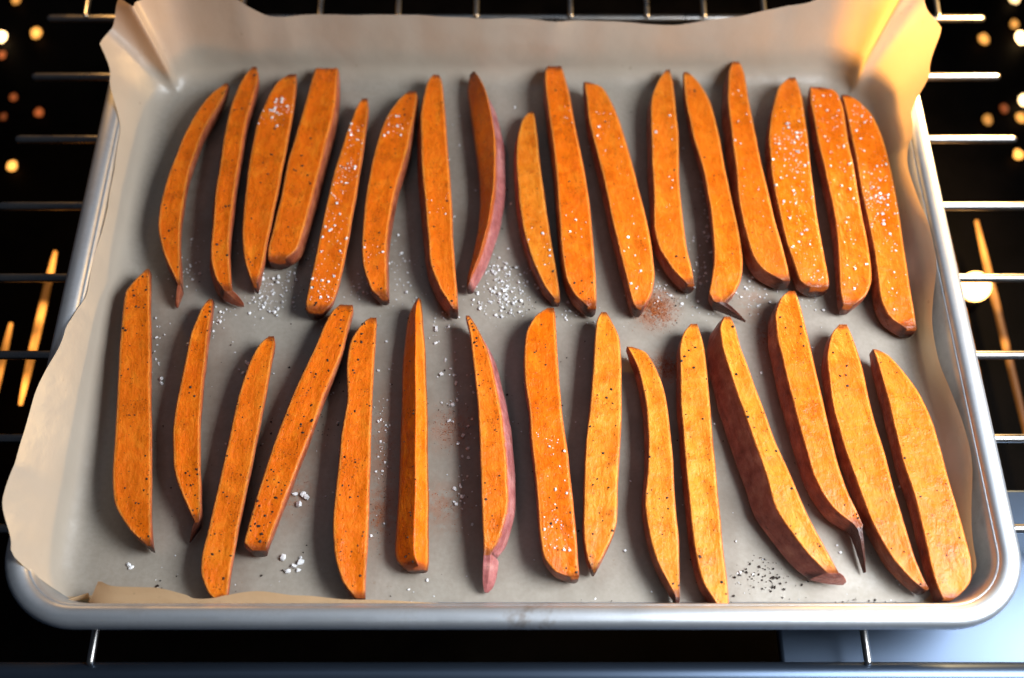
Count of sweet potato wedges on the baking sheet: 32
